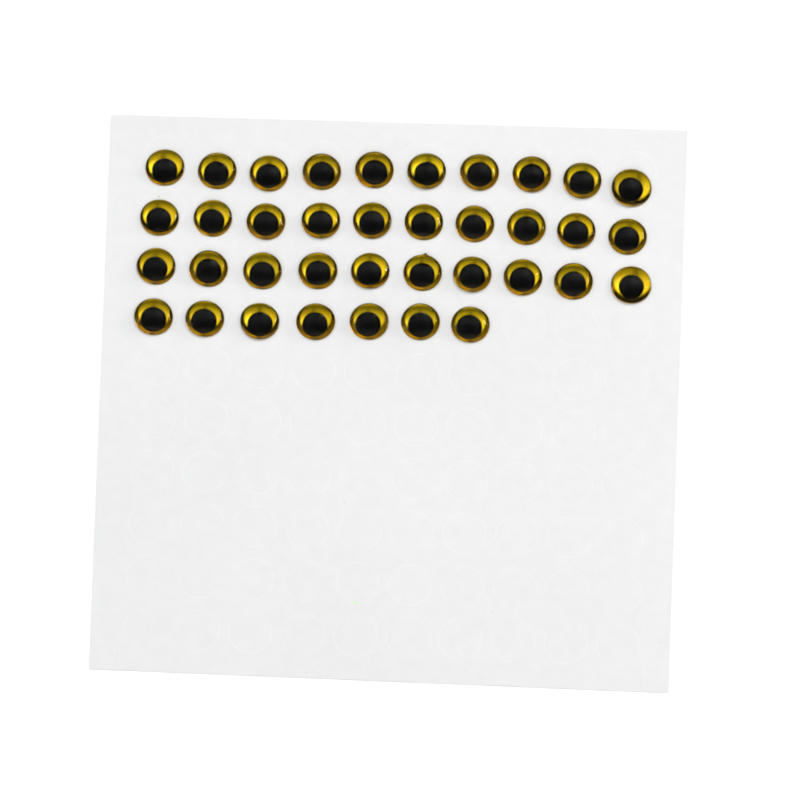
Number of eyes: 37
